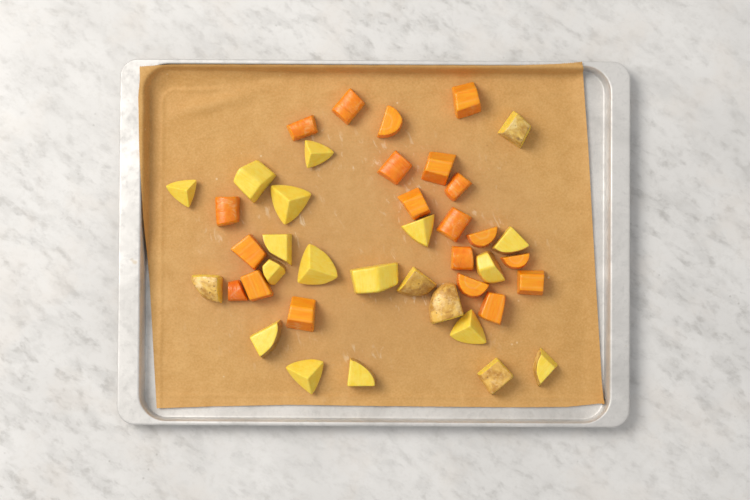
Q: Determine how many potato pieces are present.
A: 21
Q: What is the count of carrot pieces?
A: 20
